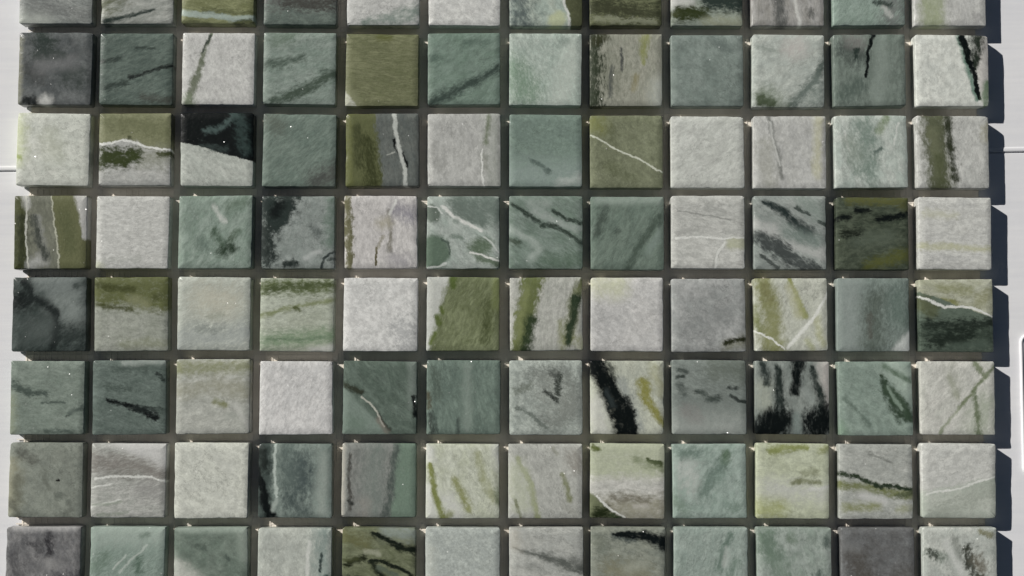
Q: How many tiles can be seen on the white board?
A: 96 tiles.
